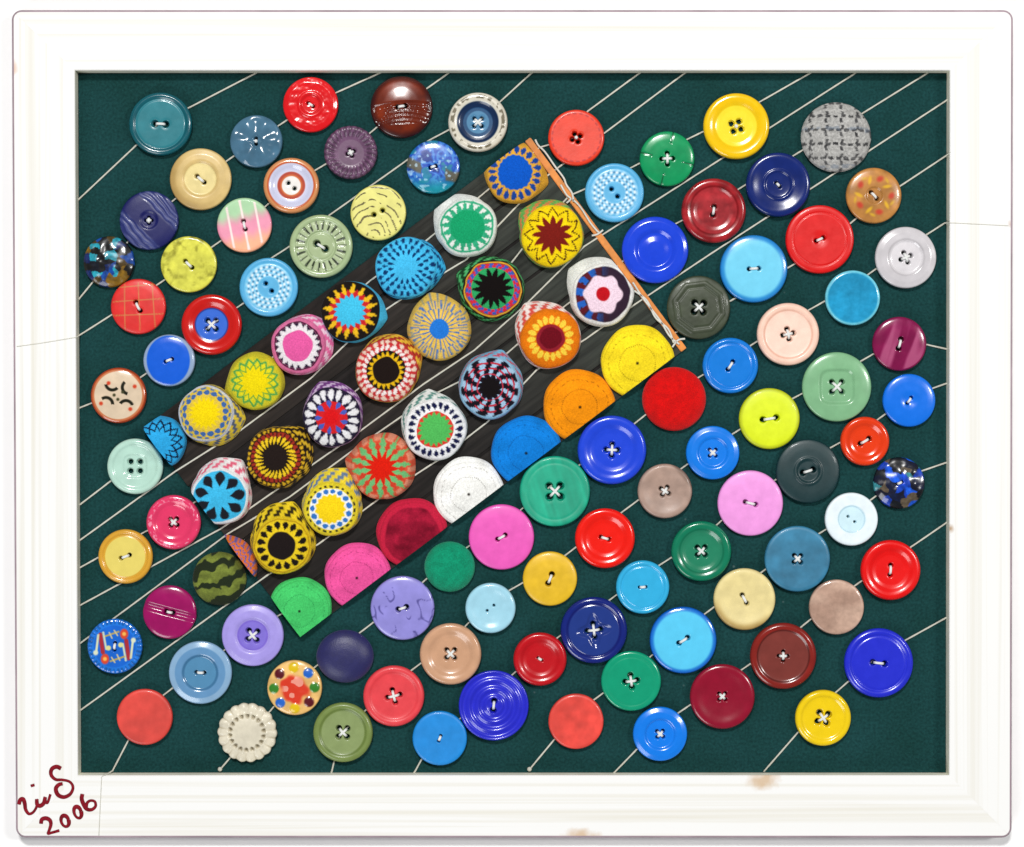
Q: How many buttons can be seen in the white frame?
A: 89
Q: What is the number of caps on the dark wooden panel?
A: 30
